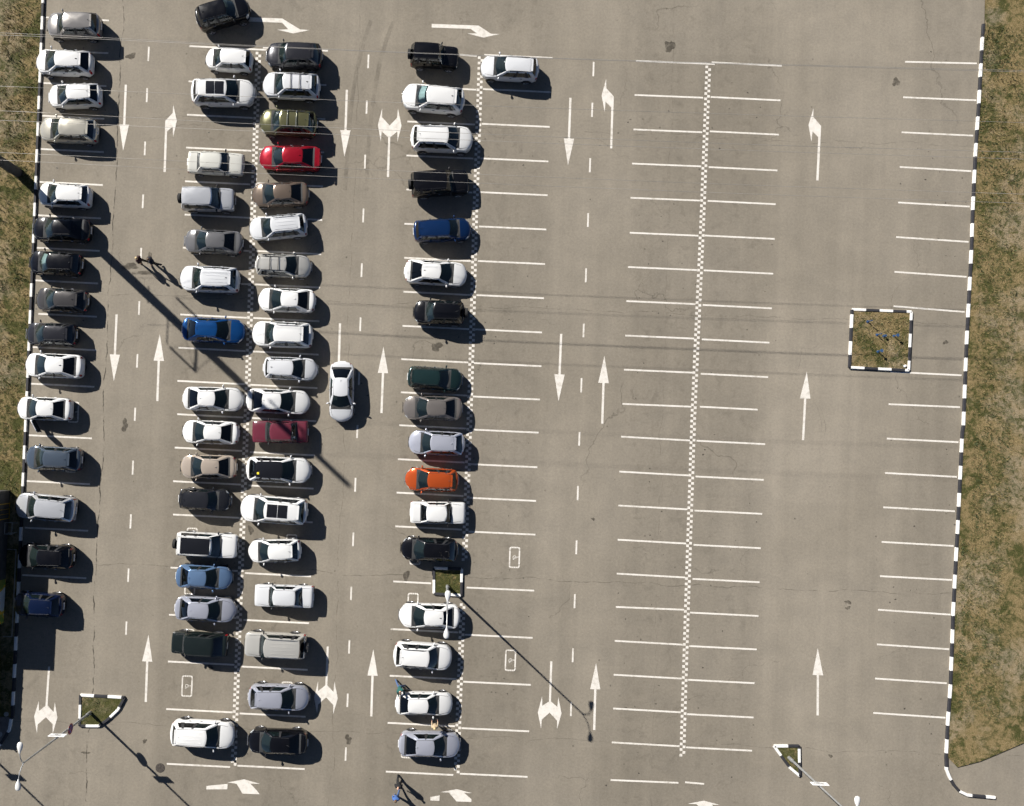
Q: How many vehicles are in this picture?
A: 70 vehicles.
